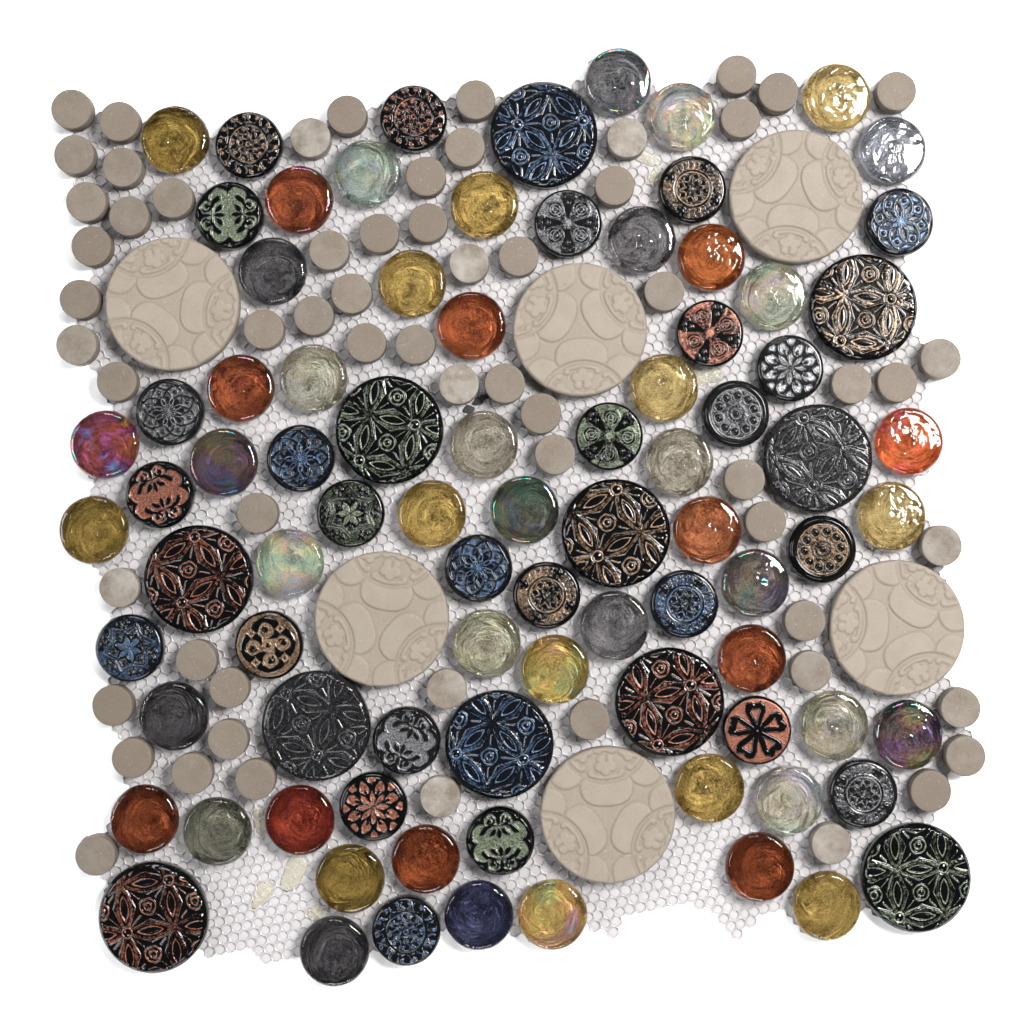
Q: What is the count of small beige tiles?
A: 62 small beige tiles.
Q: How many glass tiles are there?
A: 48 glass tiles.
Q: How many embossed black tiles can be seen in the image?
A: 37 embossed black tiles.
